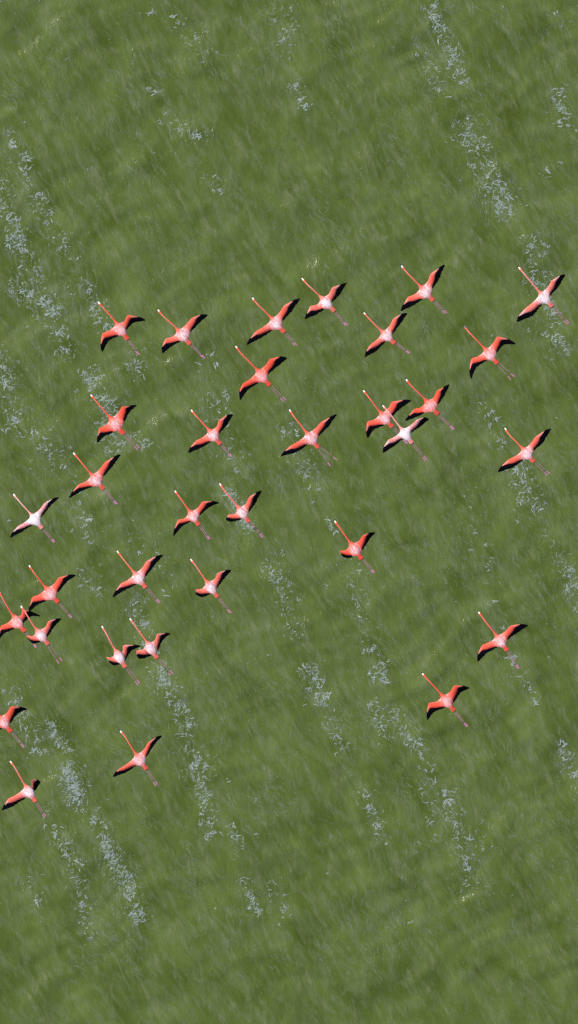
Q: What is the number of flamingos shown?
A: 33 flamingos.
